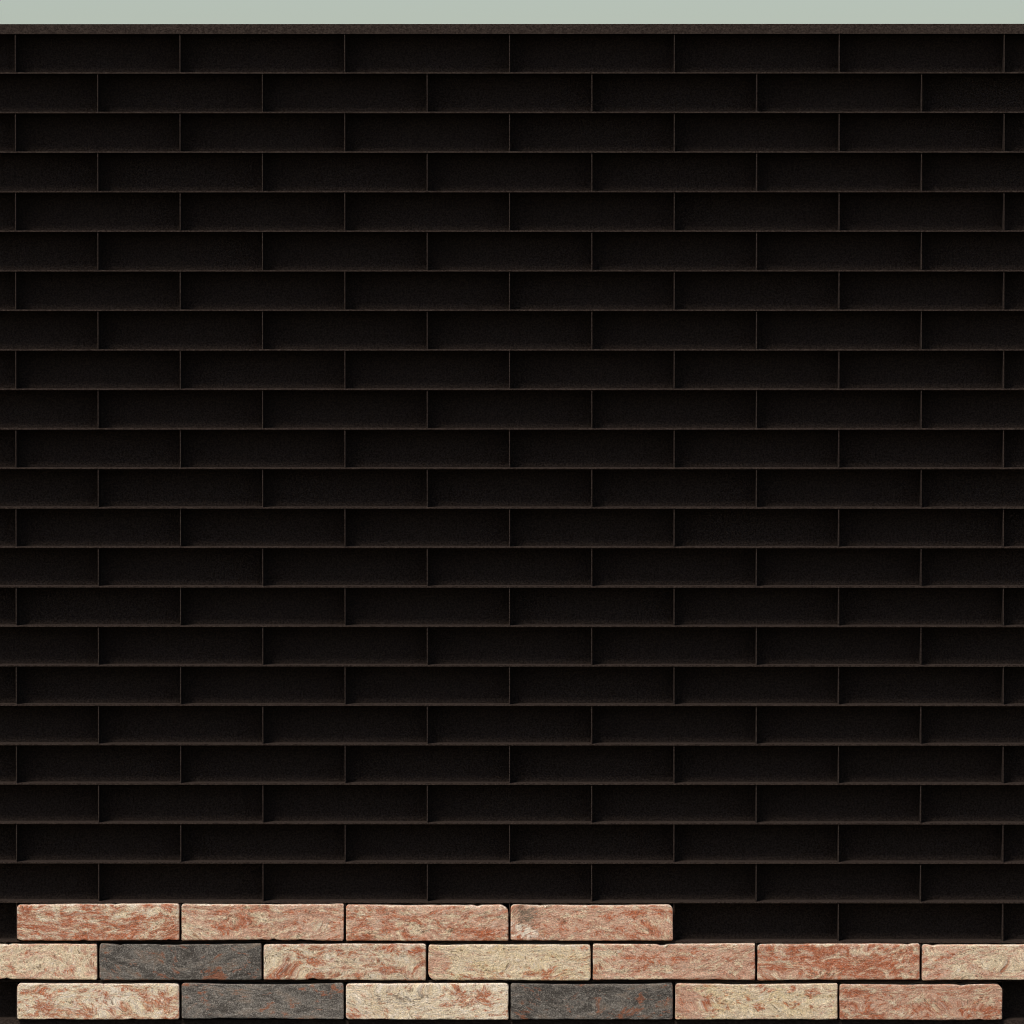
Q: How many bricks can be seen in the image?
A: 17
